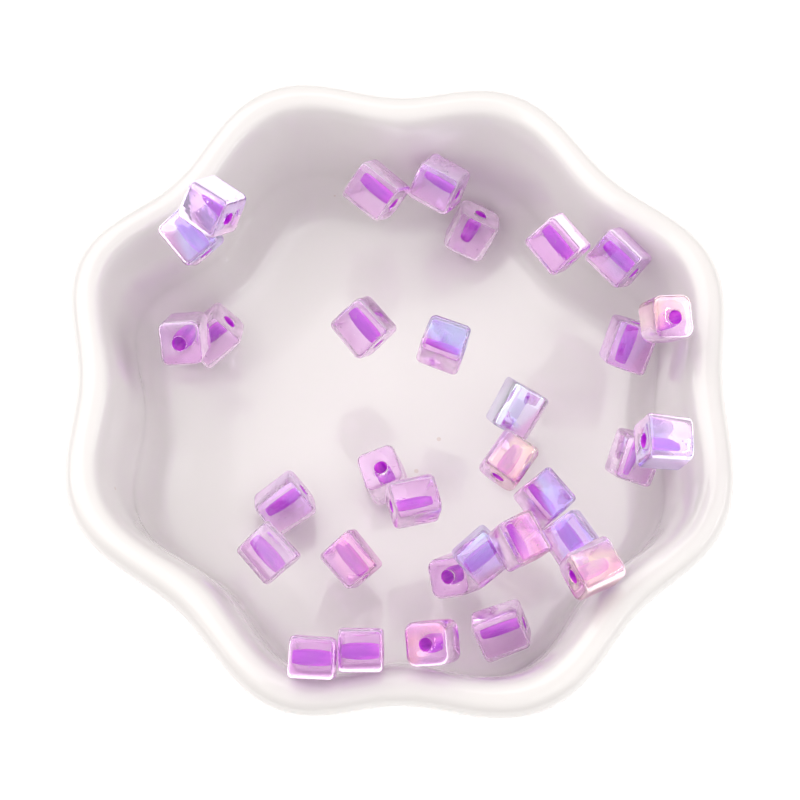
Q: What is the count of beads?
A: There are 32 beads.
